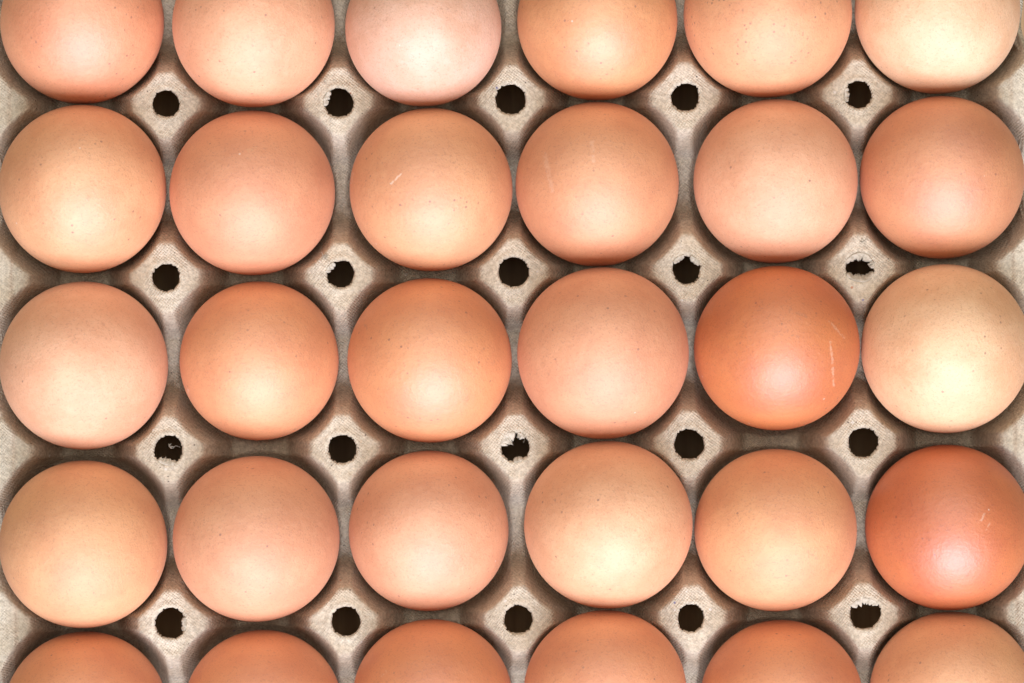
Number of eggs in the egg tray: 30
